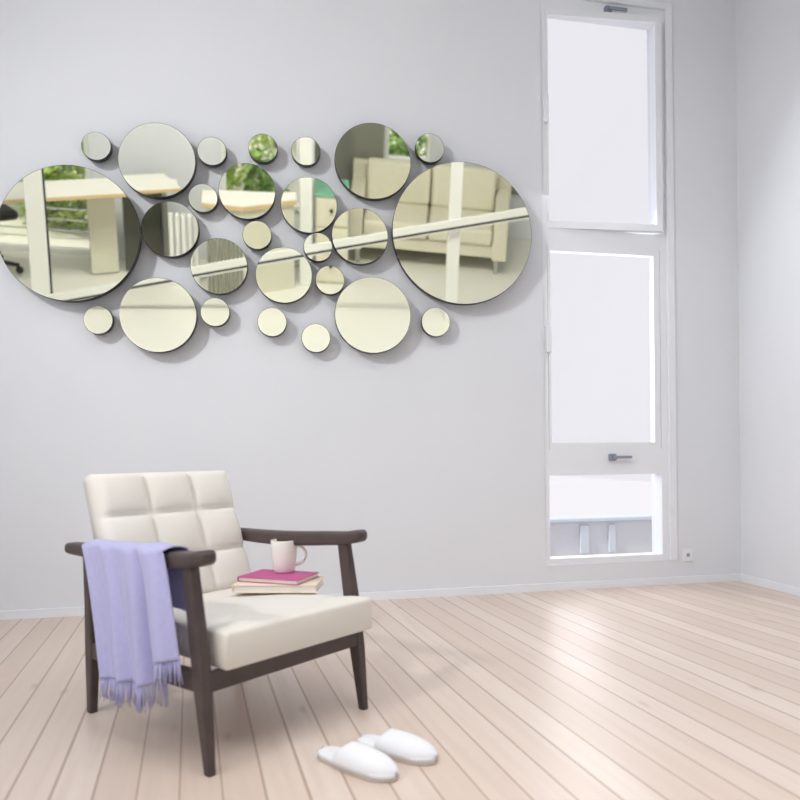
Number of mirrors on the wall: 26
